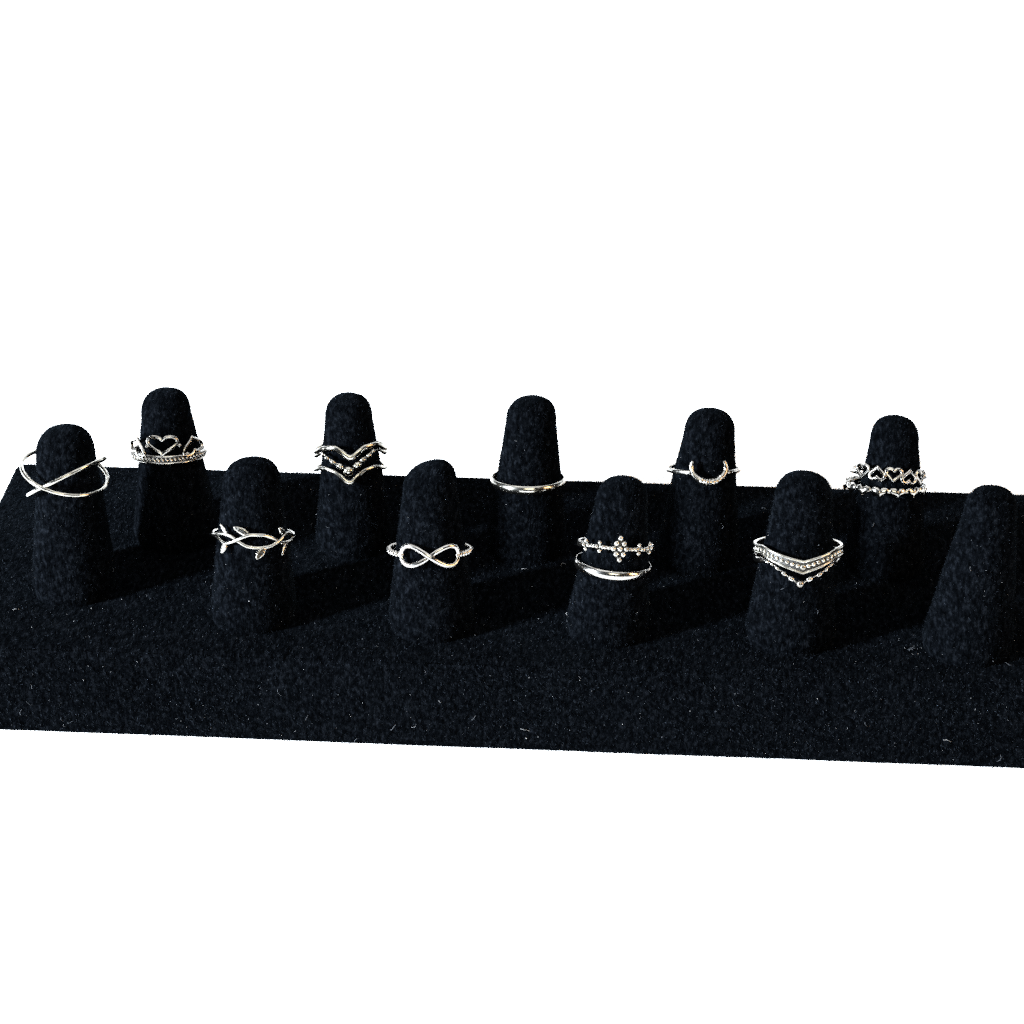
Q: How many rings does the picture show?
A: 14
